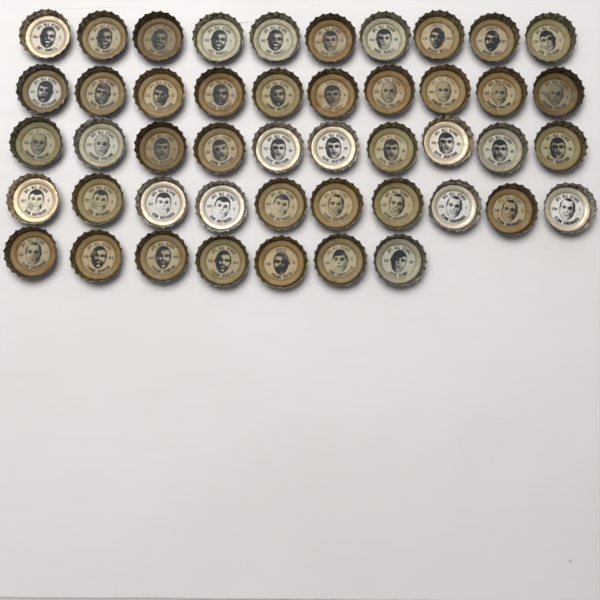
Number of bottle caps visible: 47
